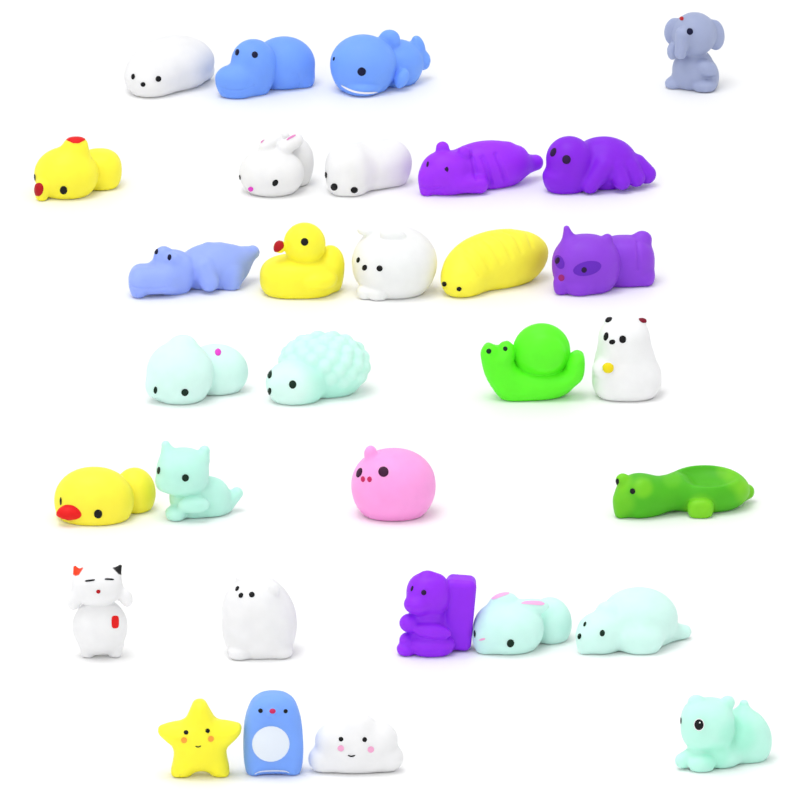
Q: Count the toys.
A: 31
